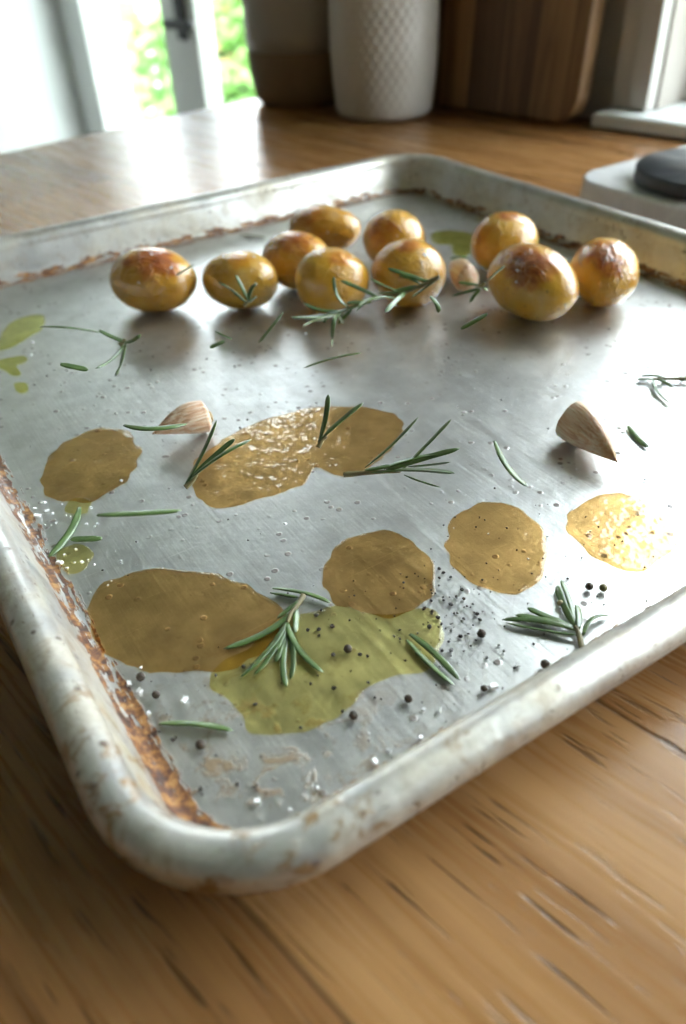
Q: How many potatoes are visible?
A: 10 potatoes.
